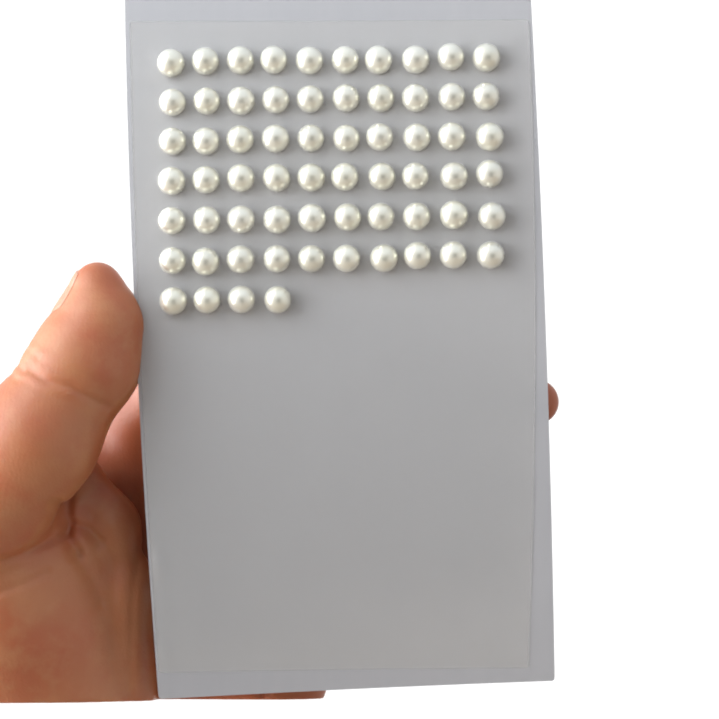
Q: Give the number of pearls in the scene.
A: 64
